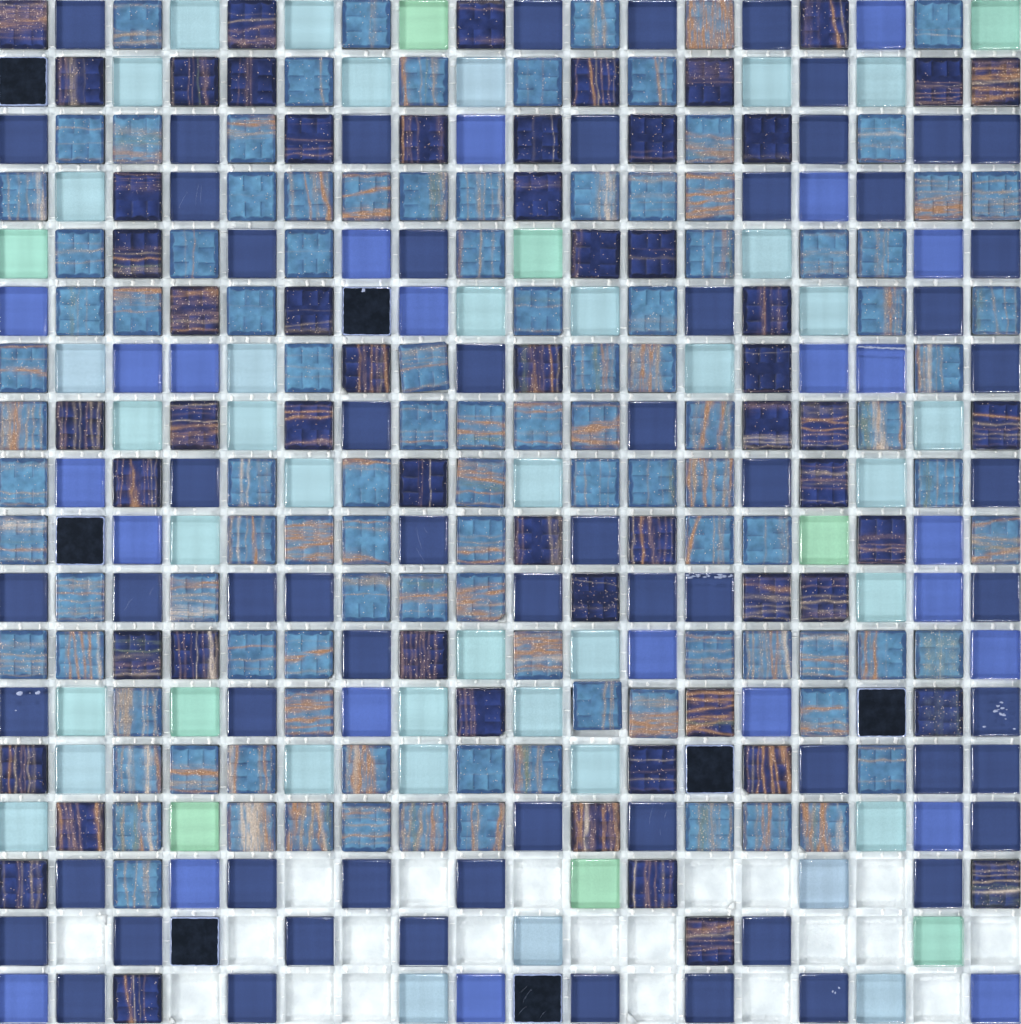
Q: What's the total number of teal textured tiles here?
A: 105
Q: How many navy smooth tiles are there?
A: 62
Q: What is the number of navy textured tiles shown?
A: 58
